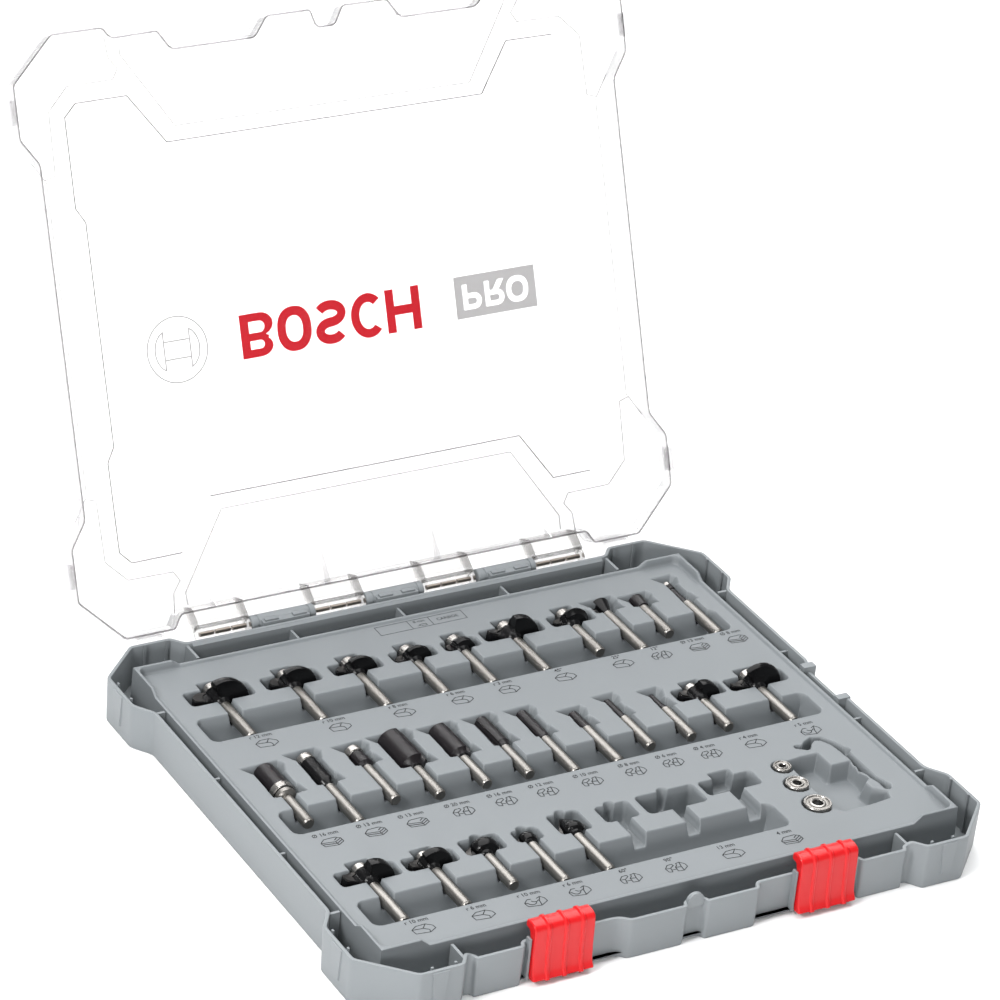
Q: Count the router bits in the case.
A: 27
